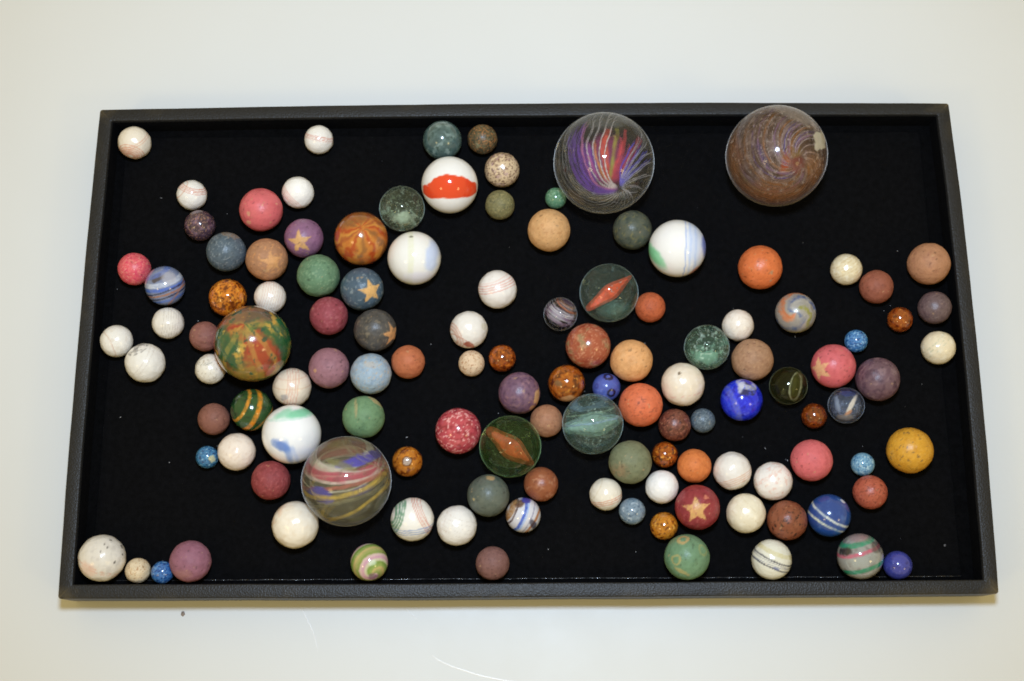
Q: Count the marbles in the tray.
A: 121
